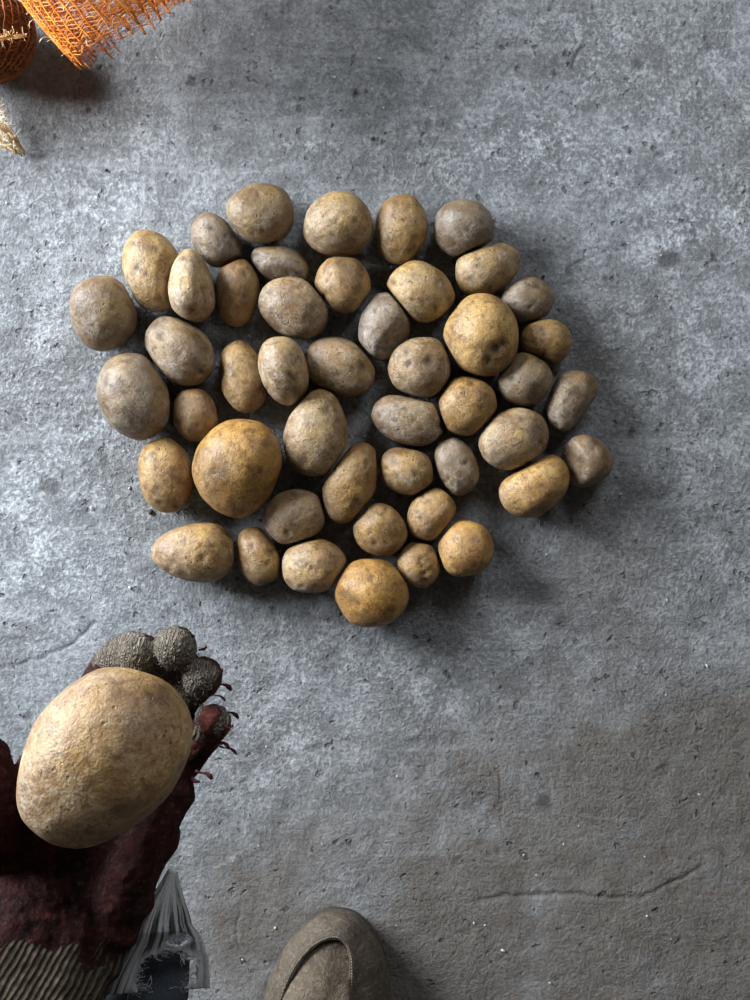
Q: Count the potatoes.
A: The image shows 48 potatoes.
